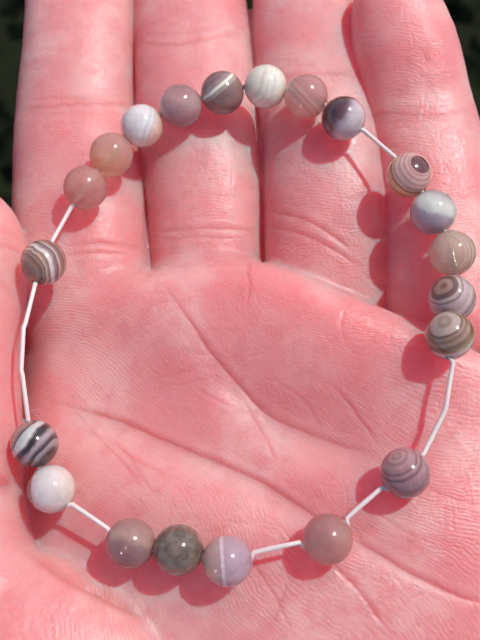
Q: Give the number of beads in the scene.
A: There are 21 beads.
